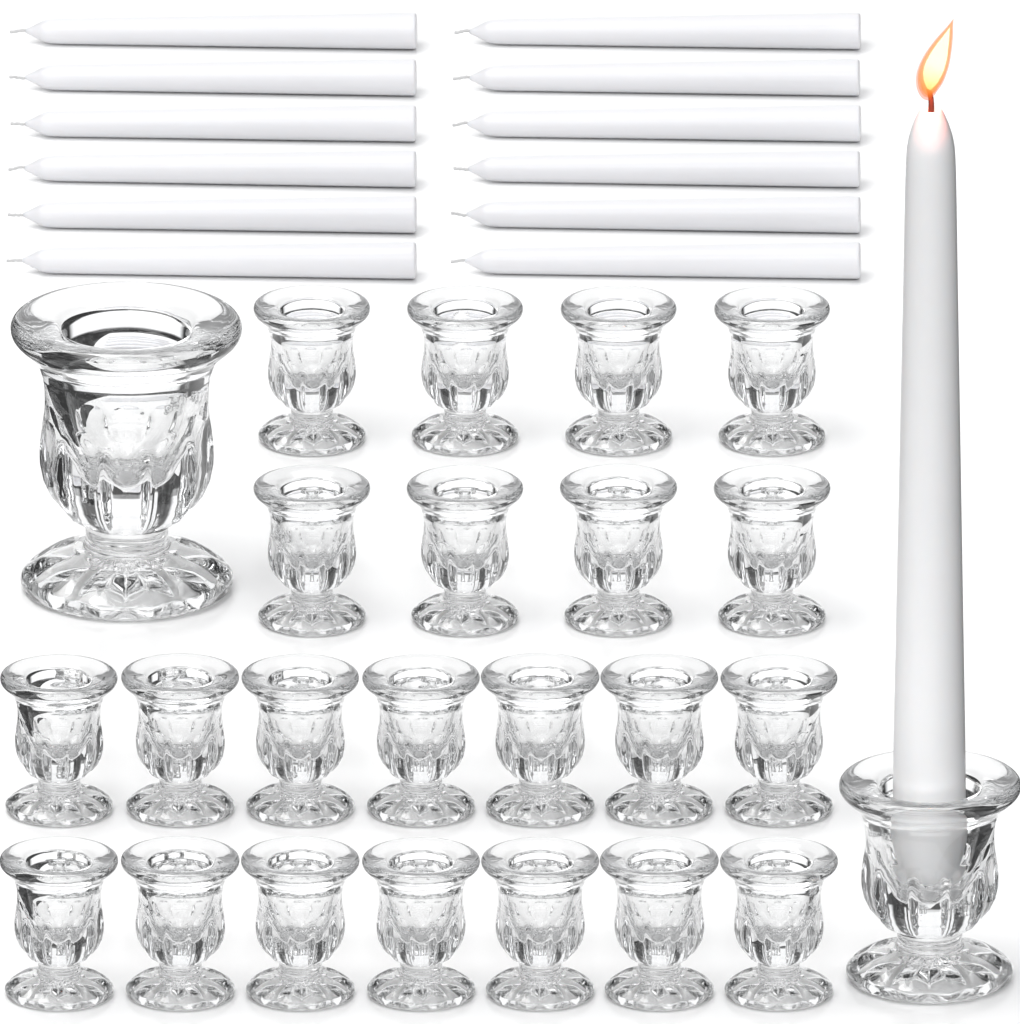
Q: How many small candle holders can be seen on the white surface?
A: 22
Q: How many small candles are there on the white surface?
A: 12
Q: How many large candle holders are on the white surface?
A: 2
